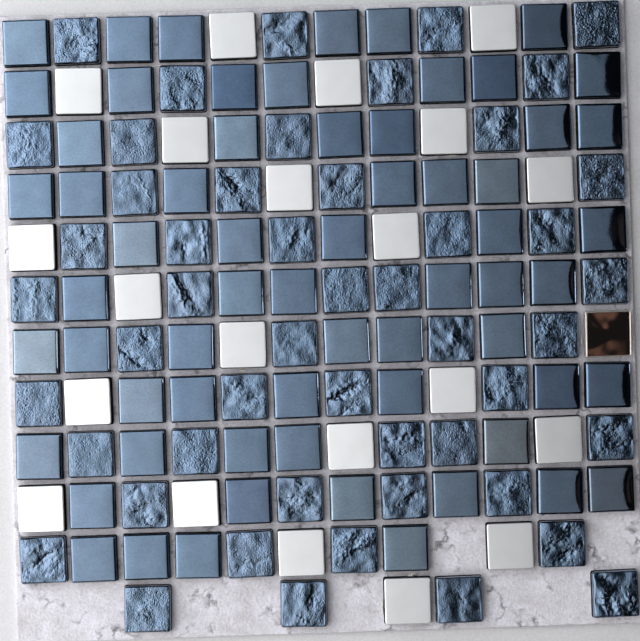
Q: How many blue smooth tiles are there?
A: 63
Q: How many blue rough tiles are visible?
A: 50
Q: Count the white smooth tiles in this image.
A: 21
